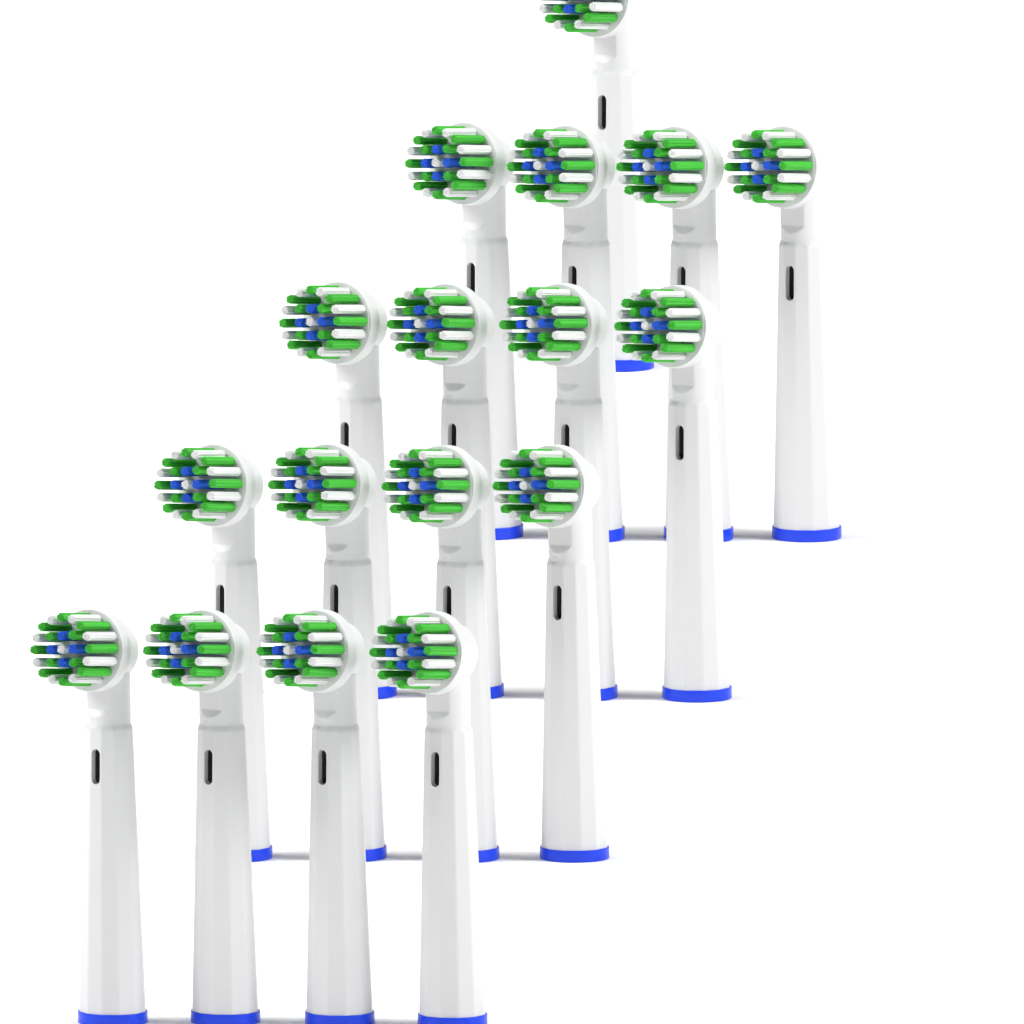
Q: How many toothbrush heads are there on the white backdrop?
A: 17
